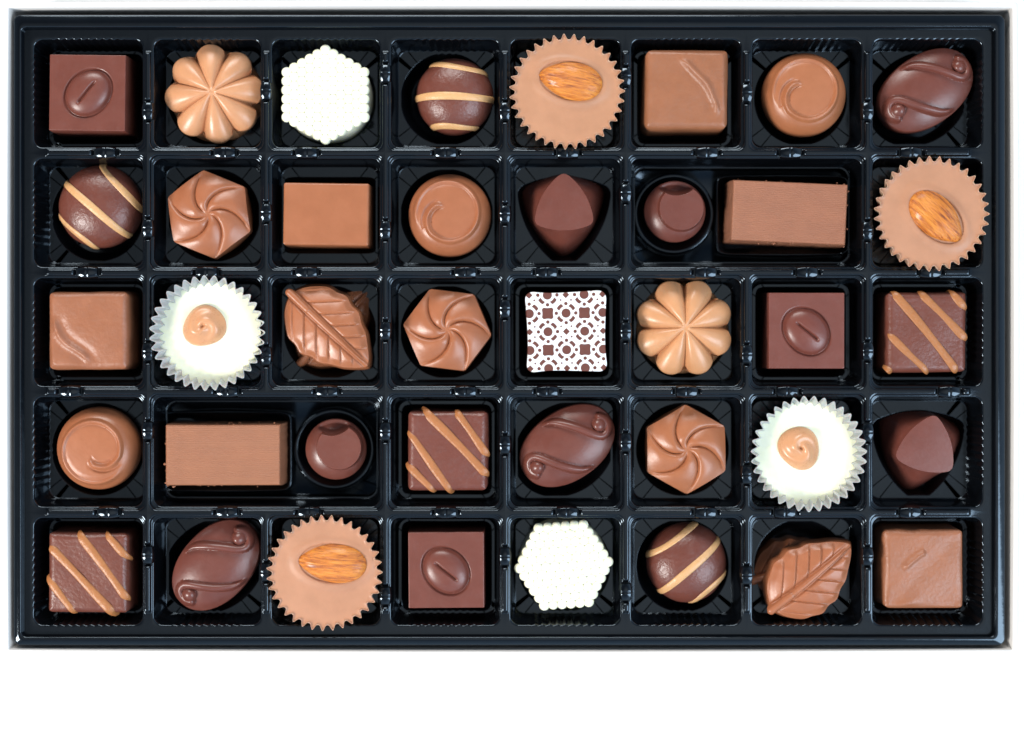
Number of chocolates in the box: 40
